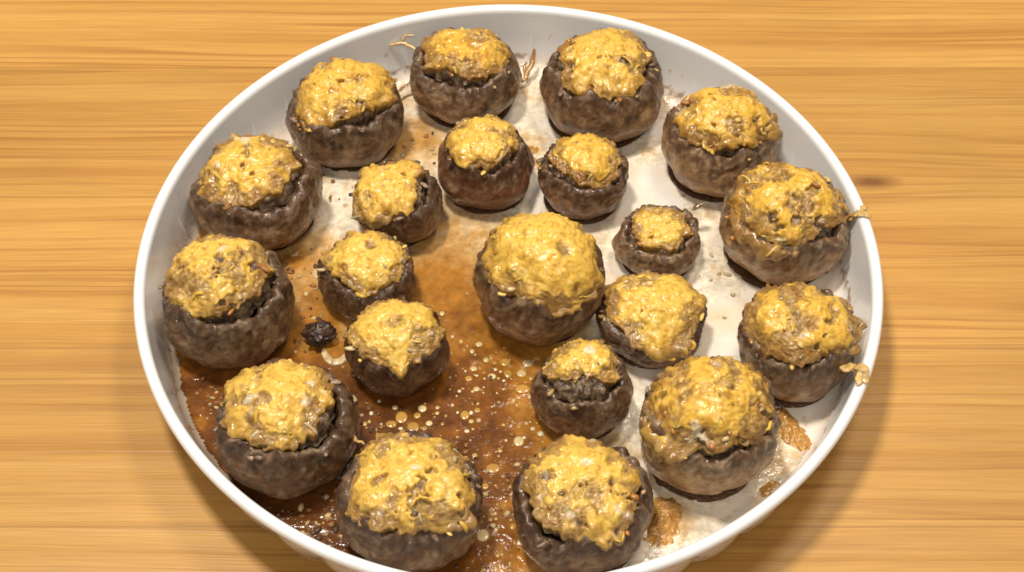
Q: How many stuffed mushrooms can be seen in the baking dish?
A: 21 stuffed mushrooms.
